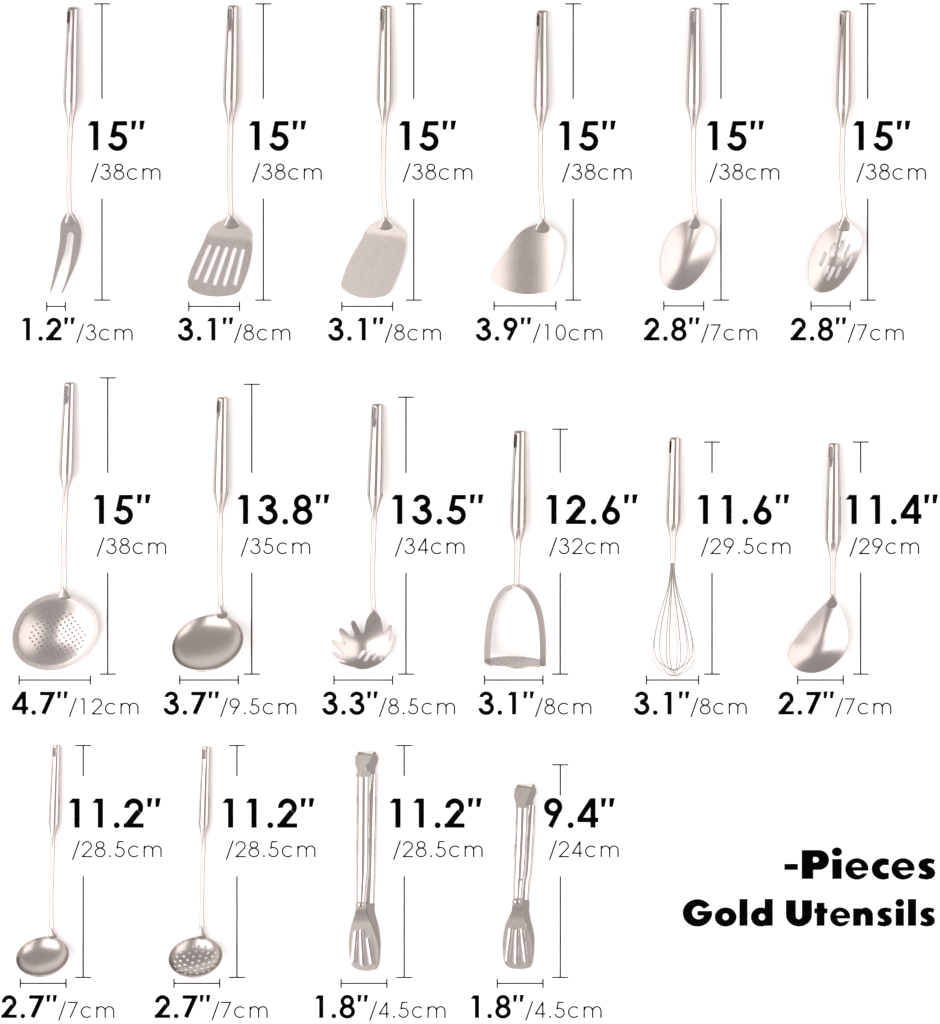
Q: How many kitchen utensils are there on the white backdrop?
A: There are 16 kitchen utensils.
